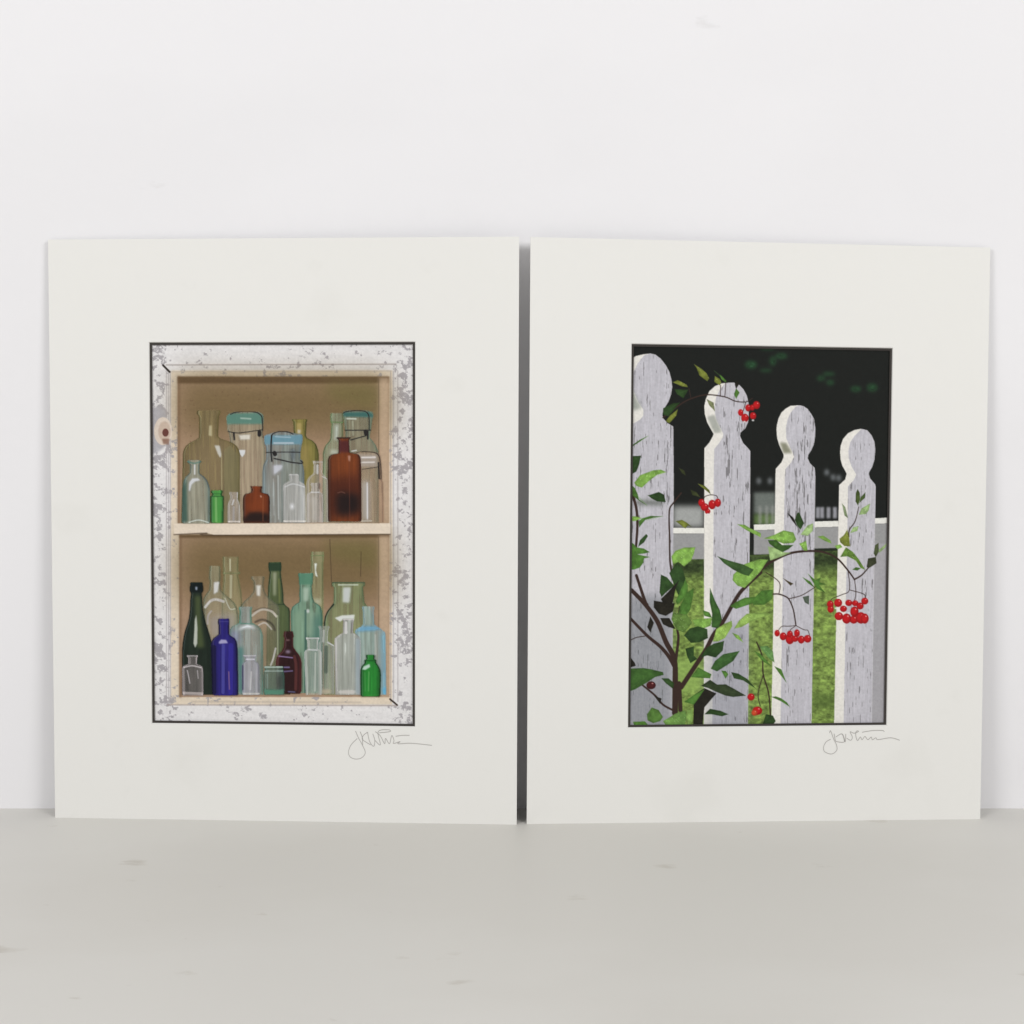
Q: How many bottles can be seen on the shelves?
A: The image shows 28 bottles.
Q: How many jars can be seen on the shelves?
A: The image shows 6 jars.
